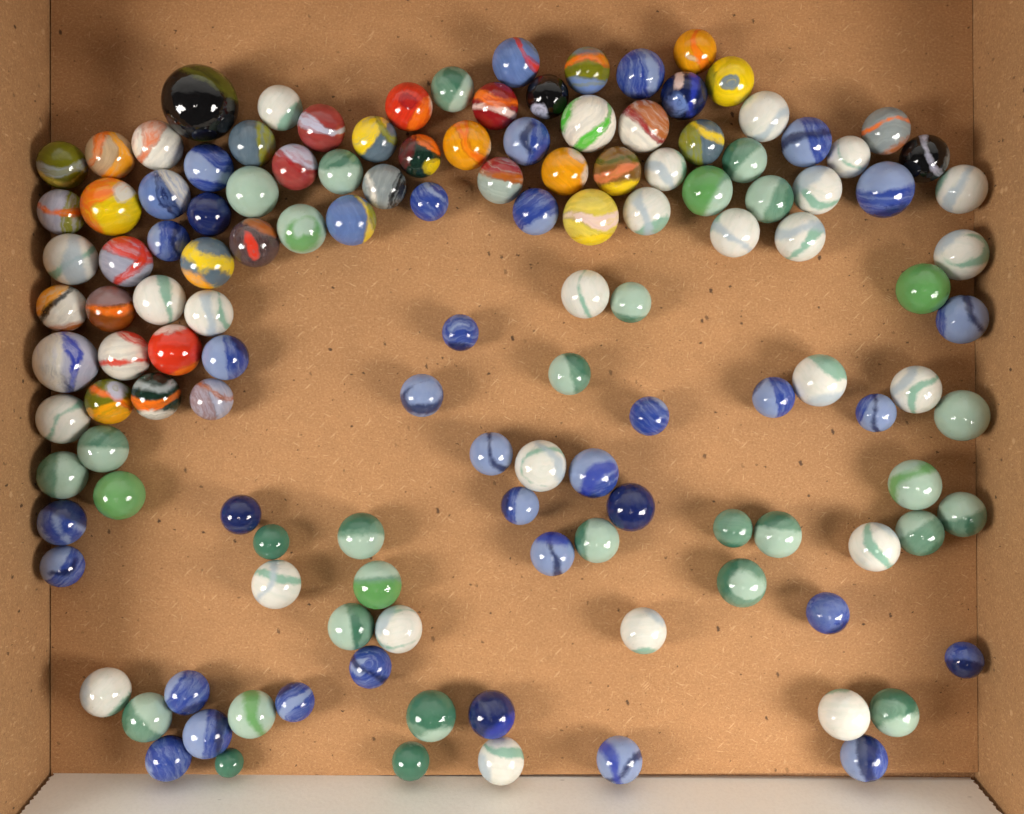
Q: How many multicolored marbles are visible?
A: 43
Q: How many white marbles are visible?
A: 25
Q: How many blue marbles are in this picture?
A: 34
